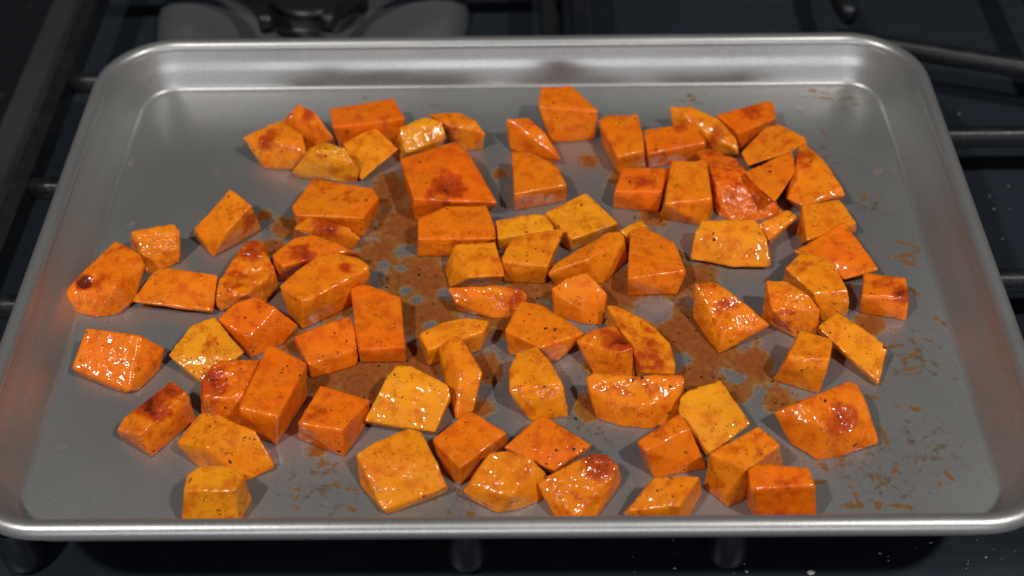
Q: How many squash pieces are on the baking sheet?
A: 80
